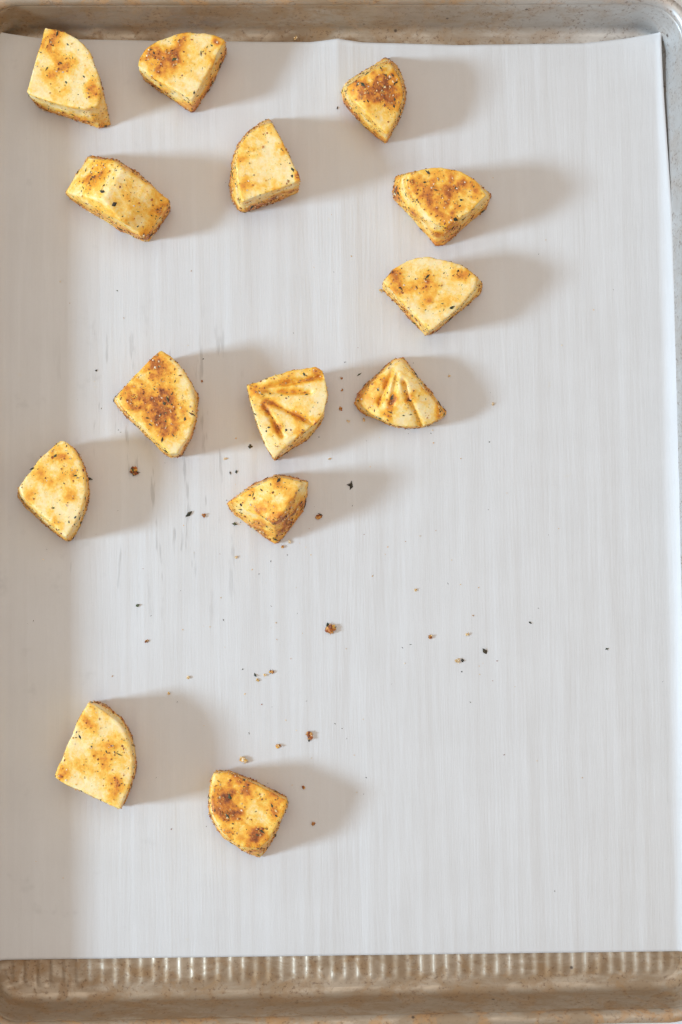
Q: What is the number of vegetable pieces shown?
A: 14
